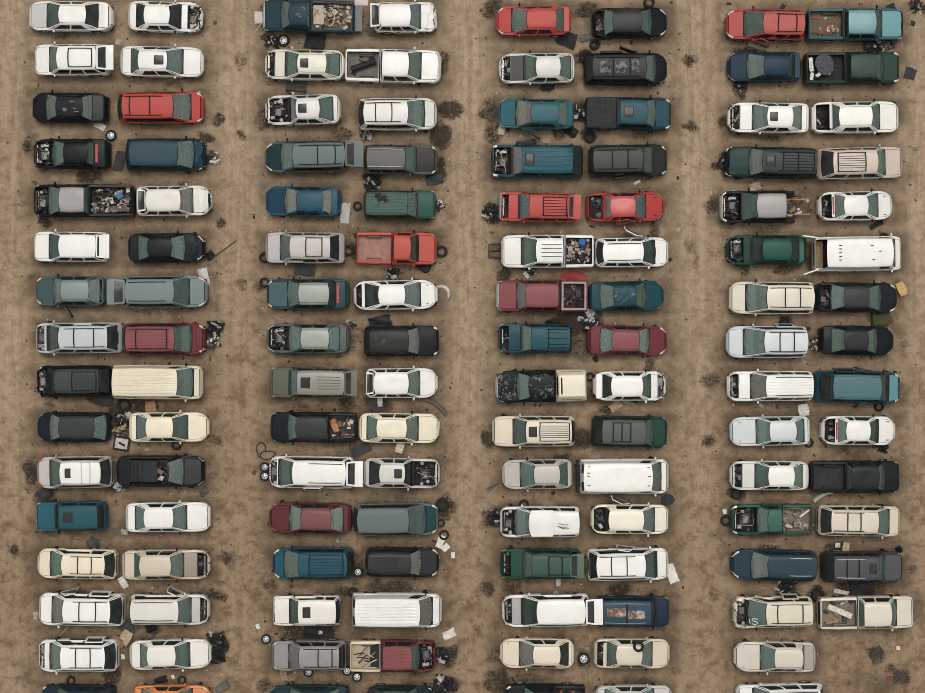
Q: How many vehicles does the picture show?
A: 126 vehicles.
